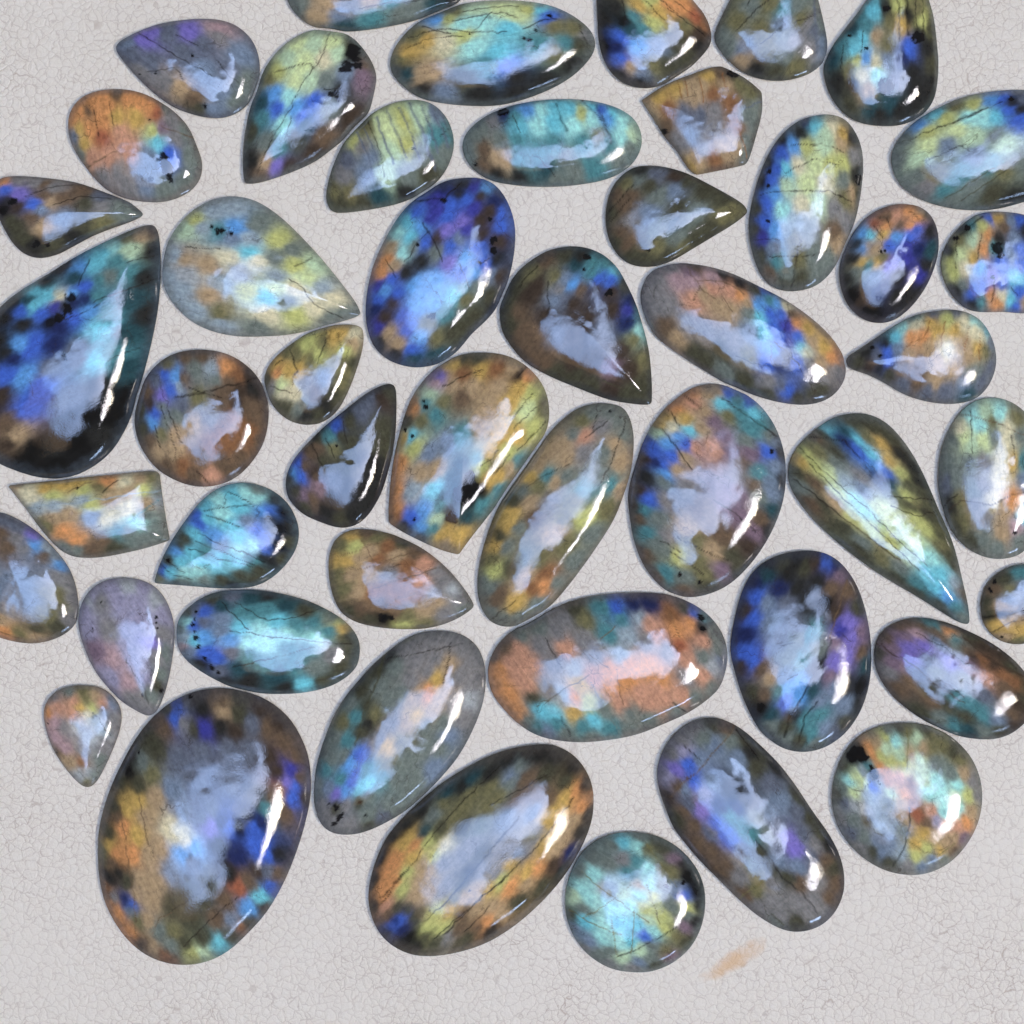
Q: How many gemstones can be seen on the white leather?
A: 48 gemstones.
